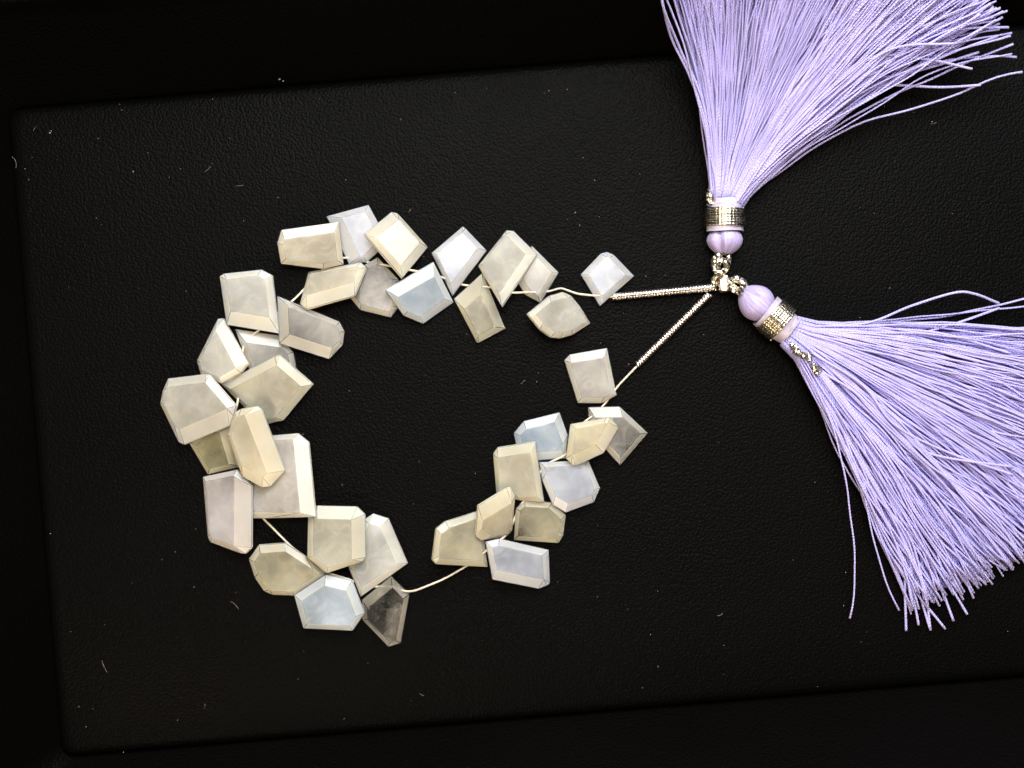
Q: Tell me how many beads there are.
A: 37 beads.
